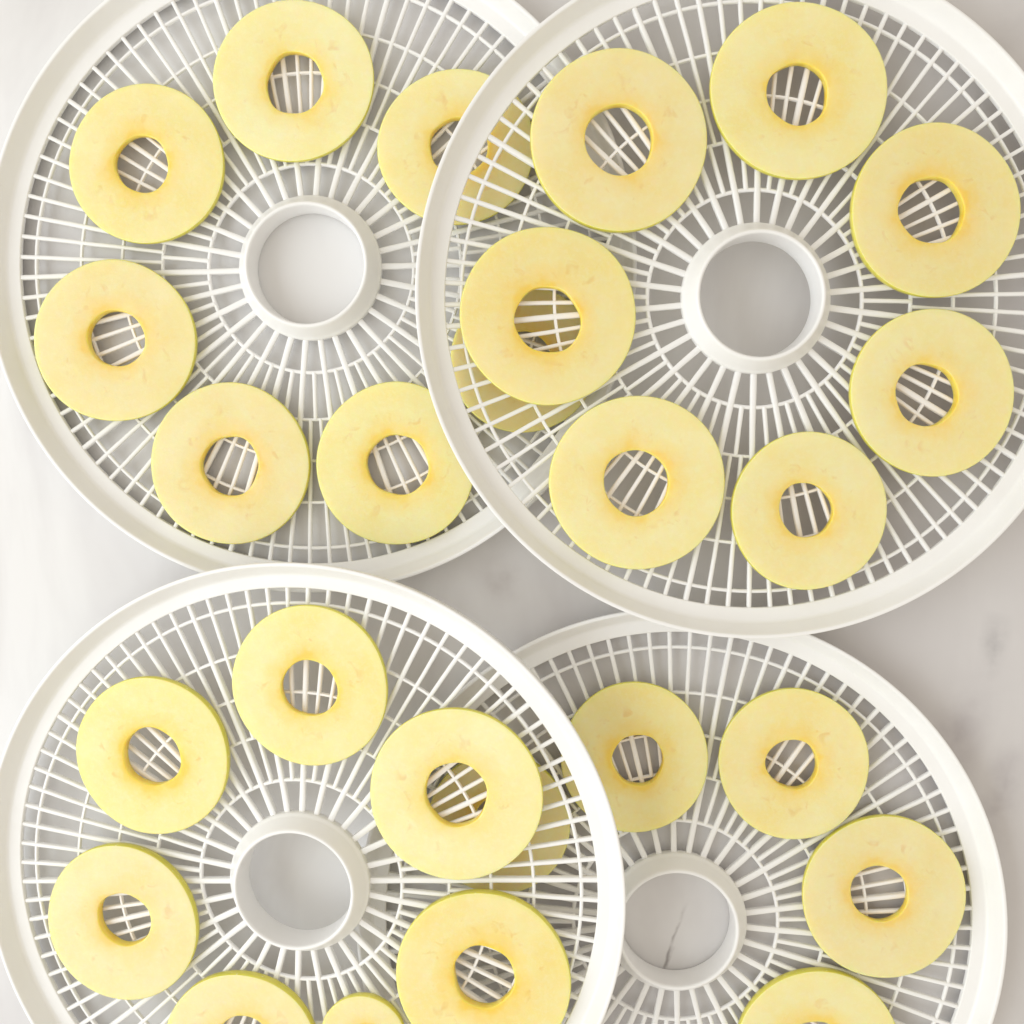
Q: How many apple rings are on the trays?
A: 26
